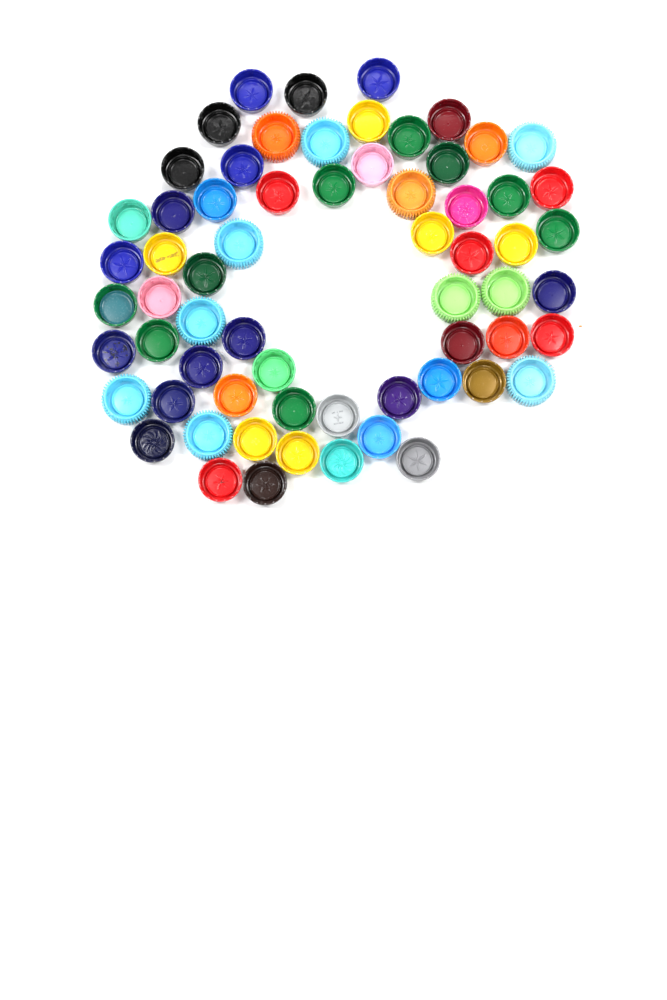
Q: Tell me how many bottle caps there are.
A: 64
